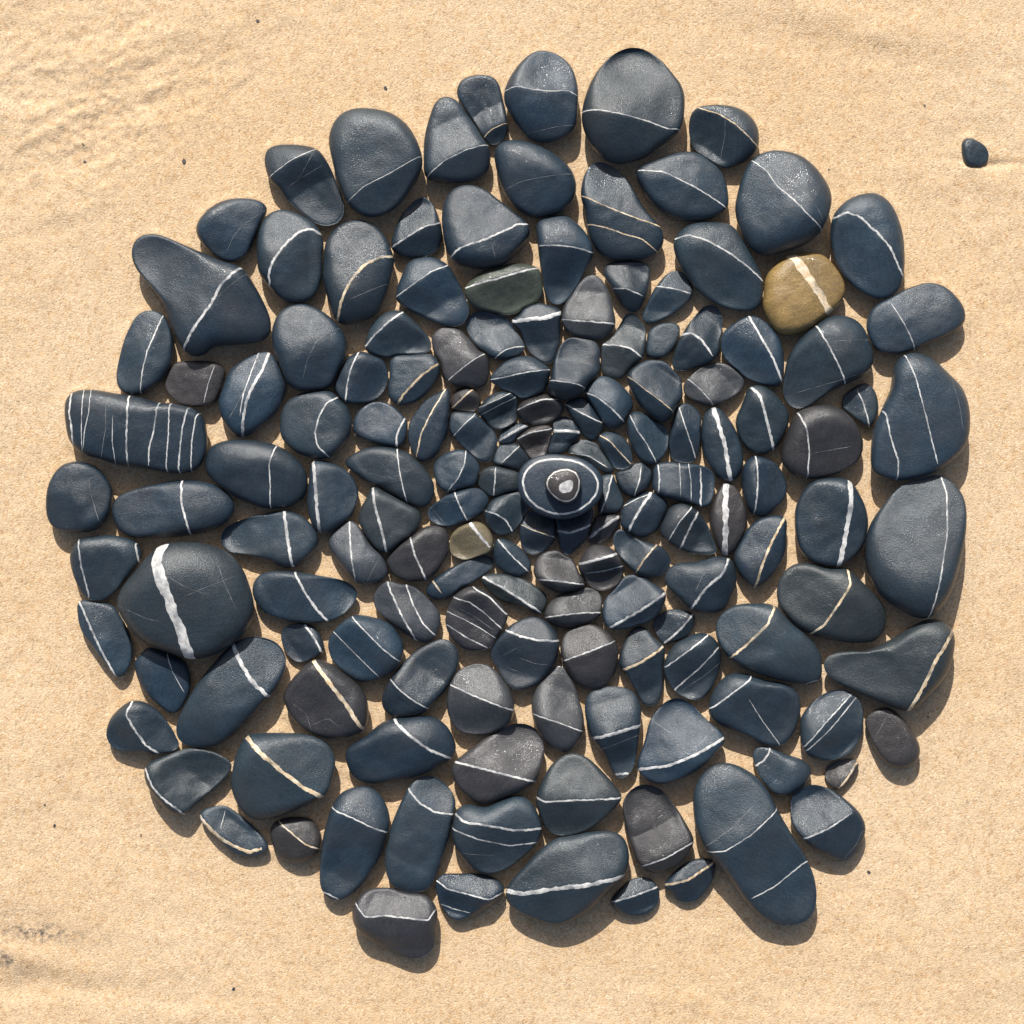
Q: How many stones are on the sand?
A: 156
